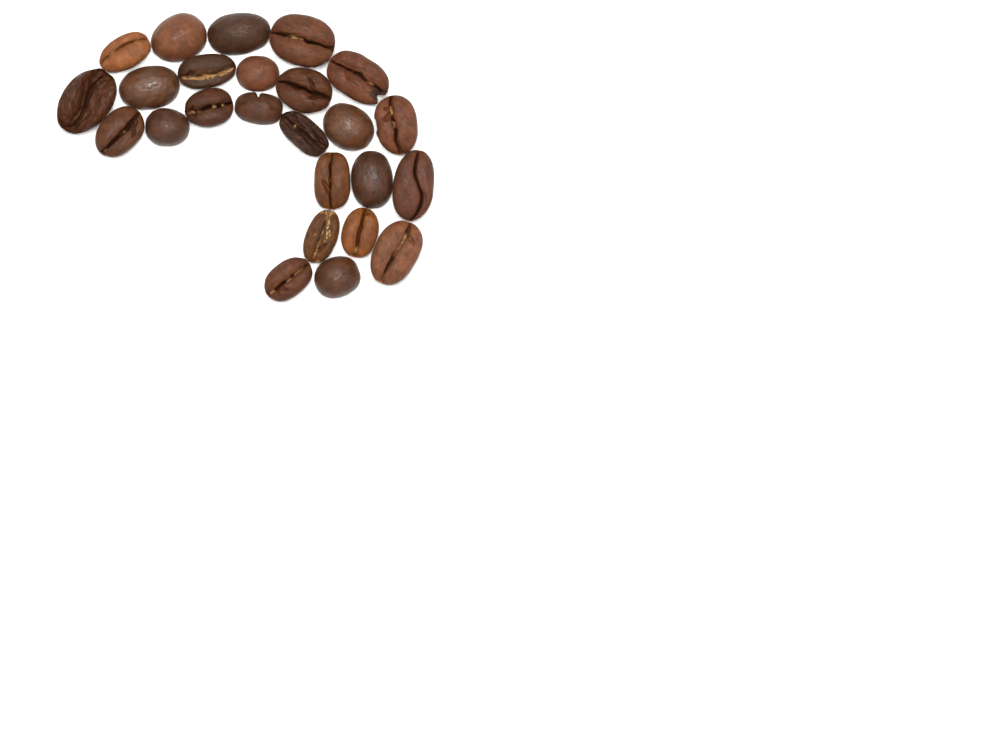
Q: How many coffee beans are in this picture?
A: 25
